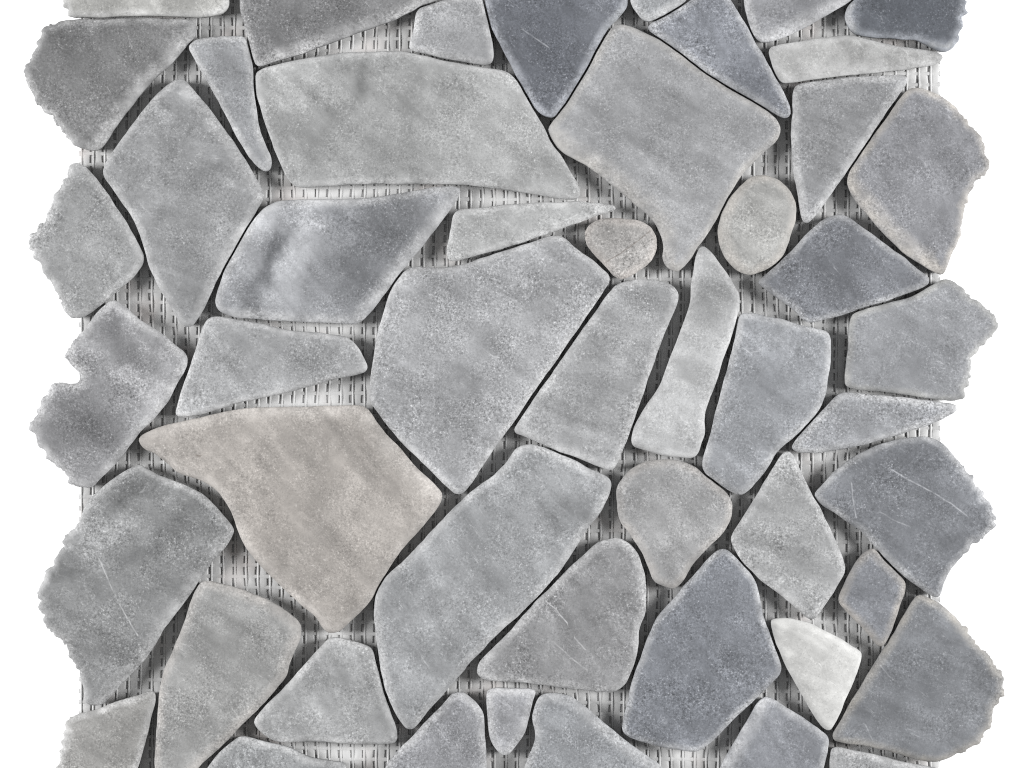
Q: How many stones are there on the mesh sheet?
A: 50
